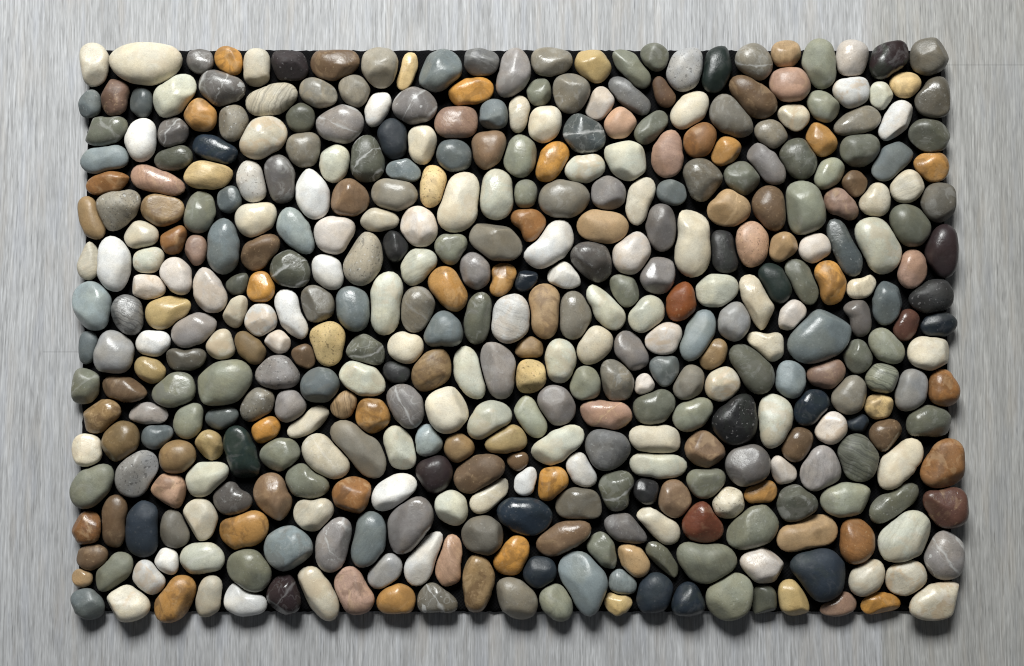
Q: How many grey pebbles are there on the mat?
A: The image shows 163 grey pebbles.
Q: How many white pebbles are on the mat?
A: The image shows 107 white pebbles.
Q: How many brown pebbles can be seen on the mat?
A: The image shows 103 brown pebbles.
